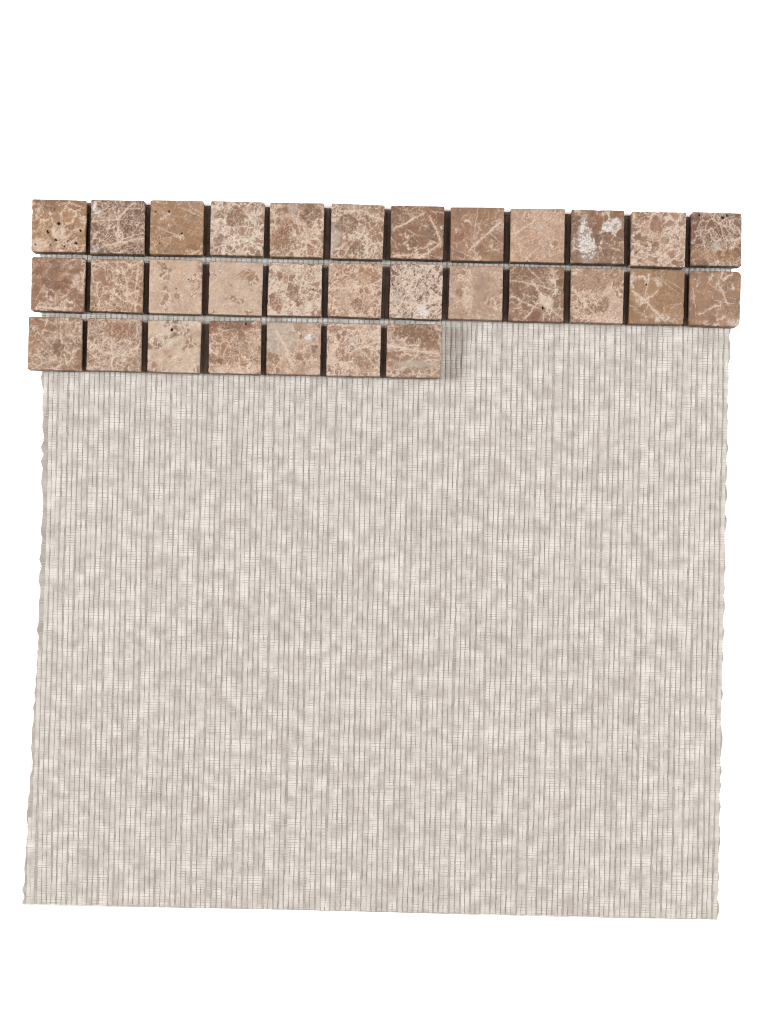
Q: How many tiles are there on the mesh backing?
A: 31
